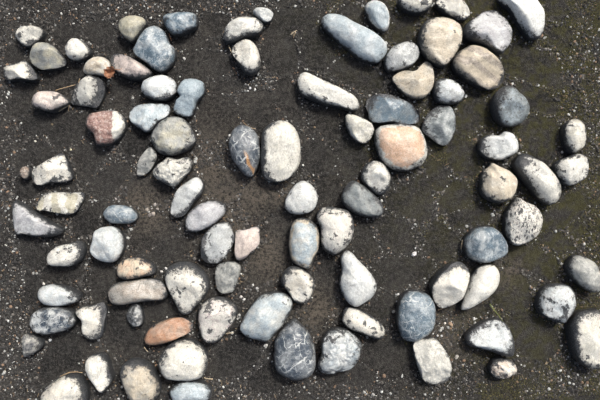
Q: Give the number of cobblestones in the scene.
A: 94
